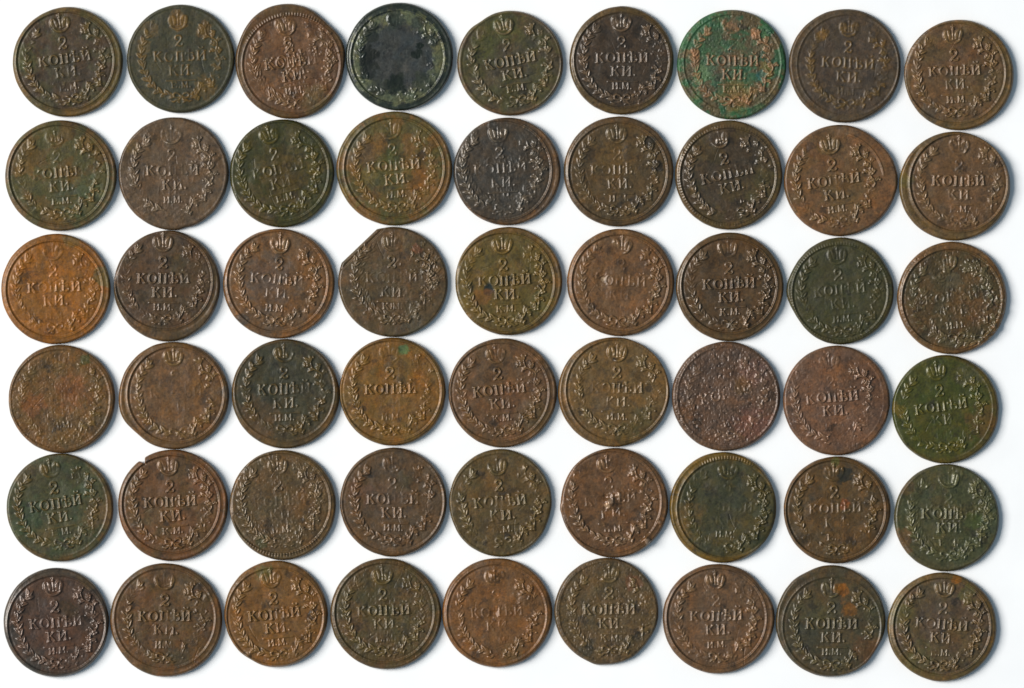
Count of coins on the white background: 54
